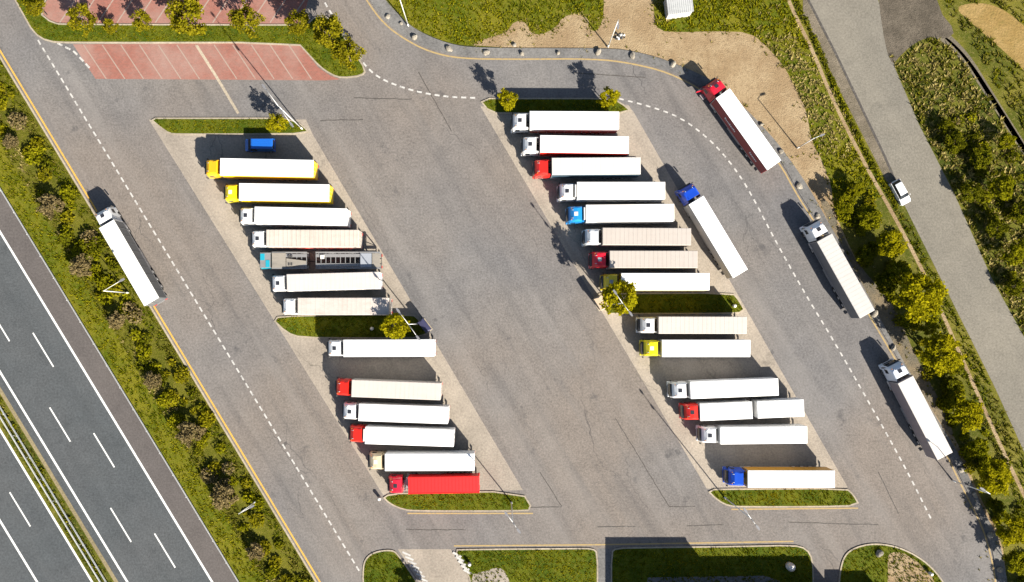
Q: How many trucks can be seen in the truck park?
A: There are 32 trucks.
